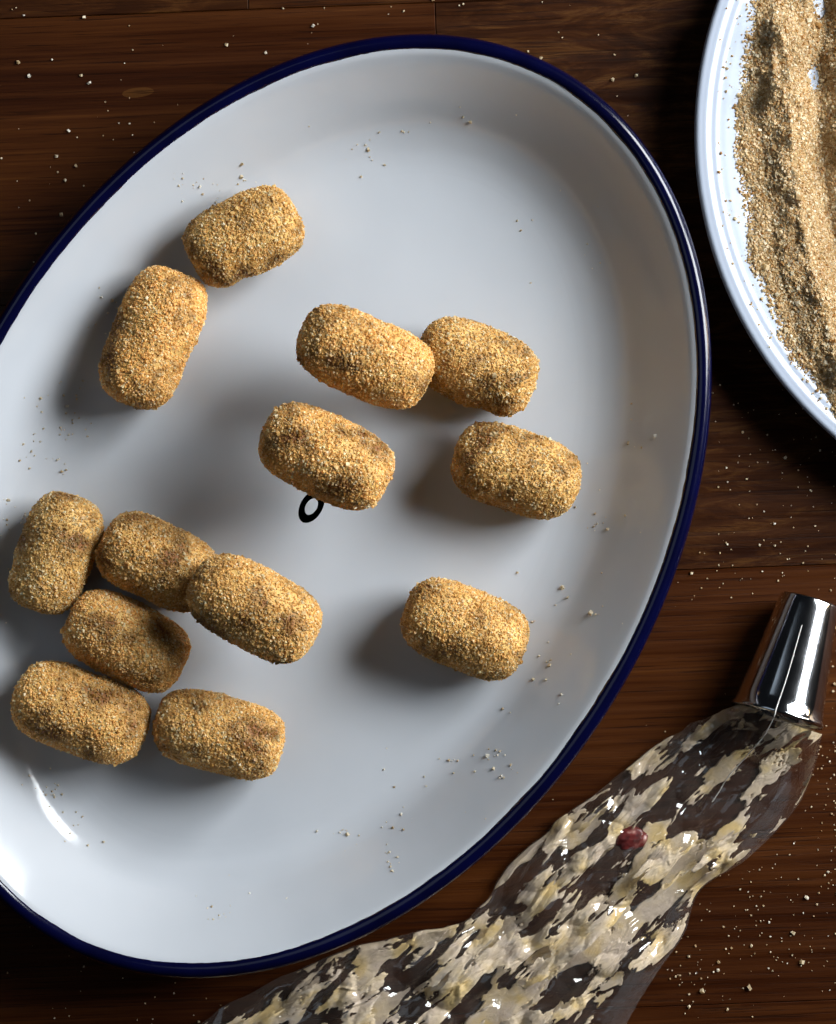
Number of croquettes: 13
